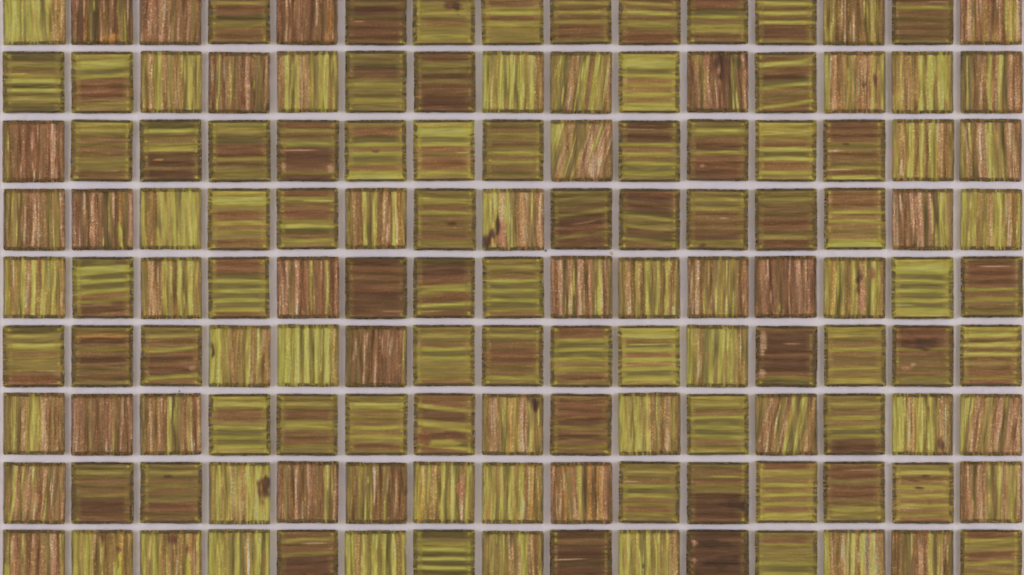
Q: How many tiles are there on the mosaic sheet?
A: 135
